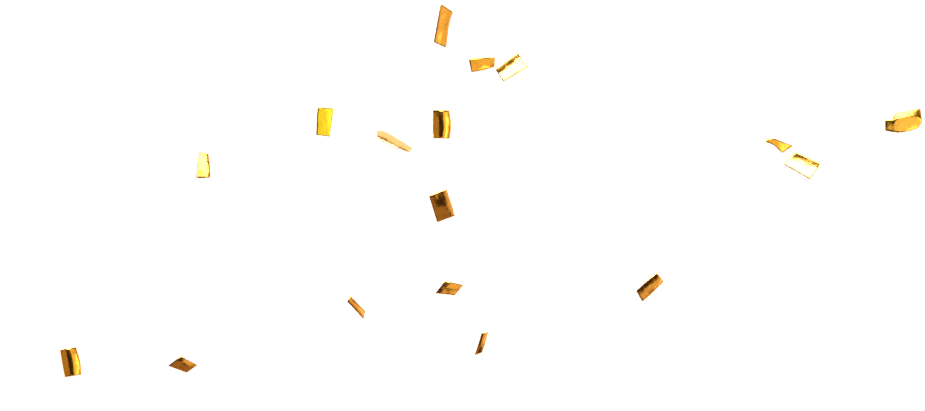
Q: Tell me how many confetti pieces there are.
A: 17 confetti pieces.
